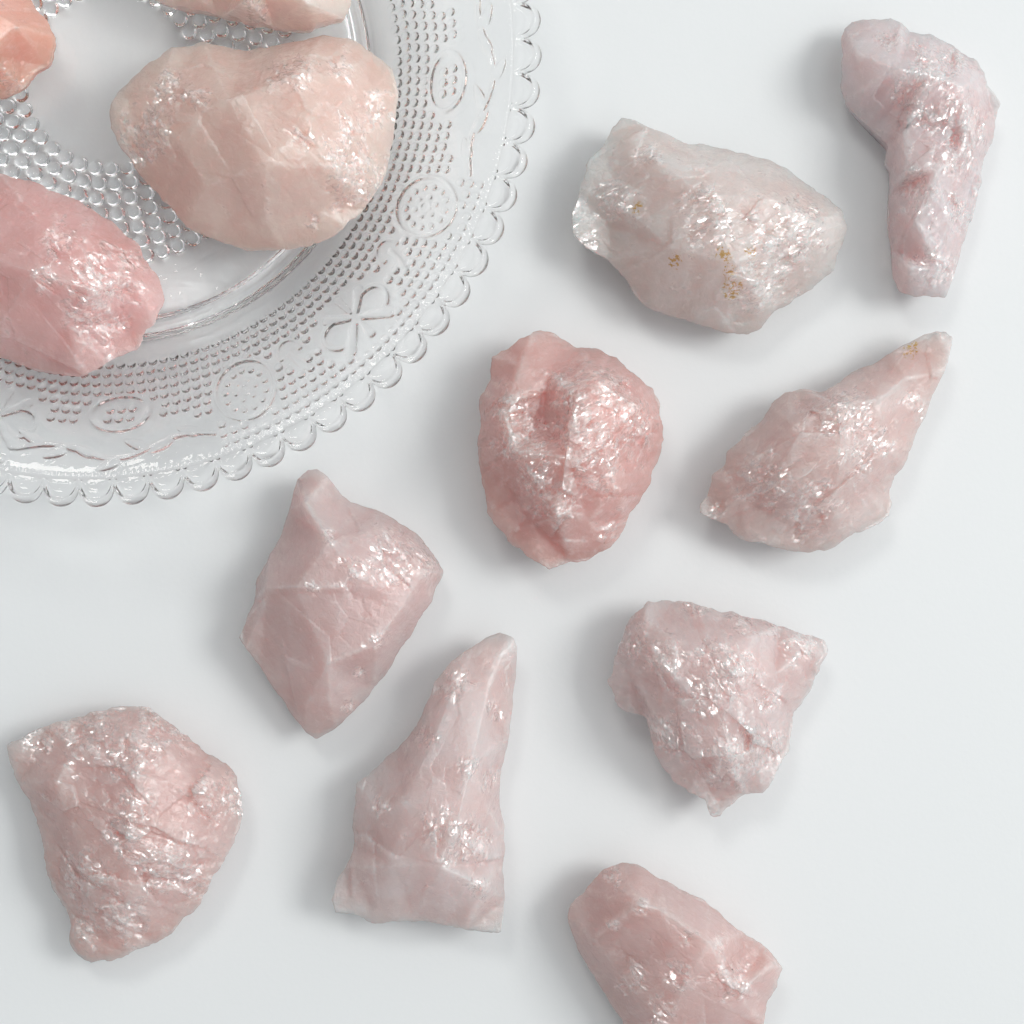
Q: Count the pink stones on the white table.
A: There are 13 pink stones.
